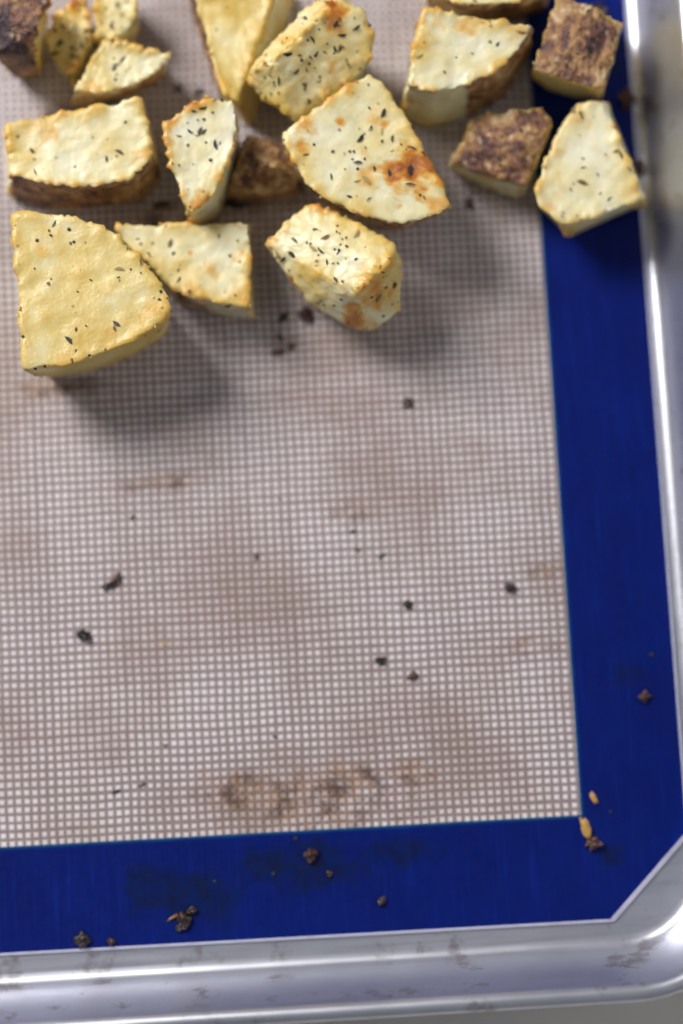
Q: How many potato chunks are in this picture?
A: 18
